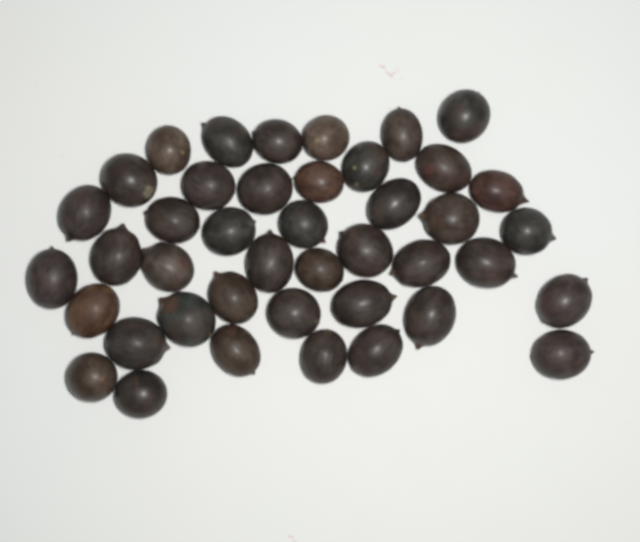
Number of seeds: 42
